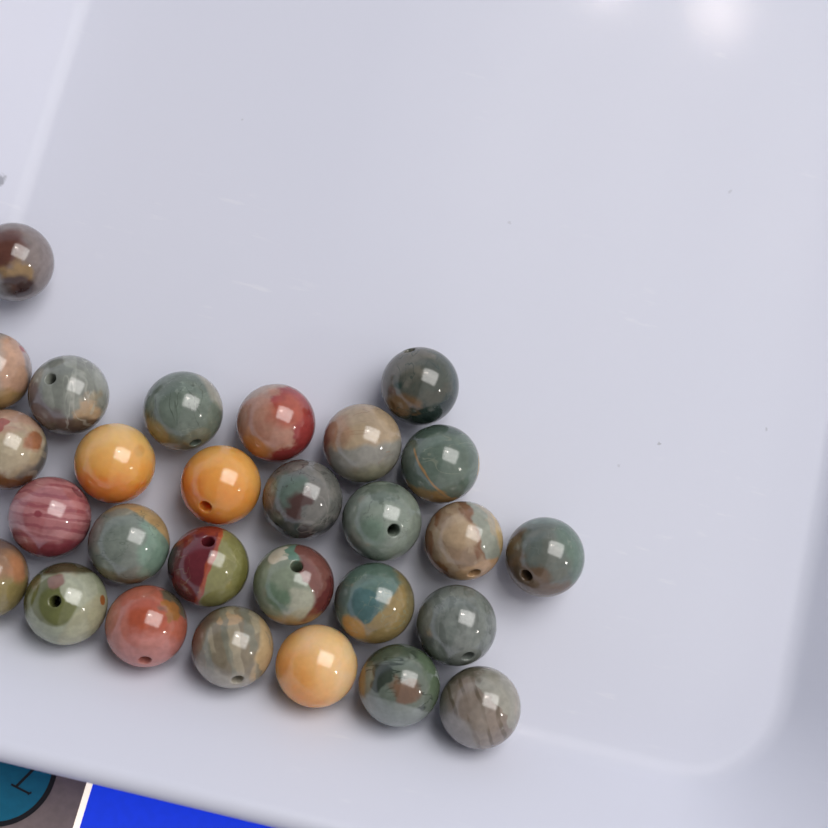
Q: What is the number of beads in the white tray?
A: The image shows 28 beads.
